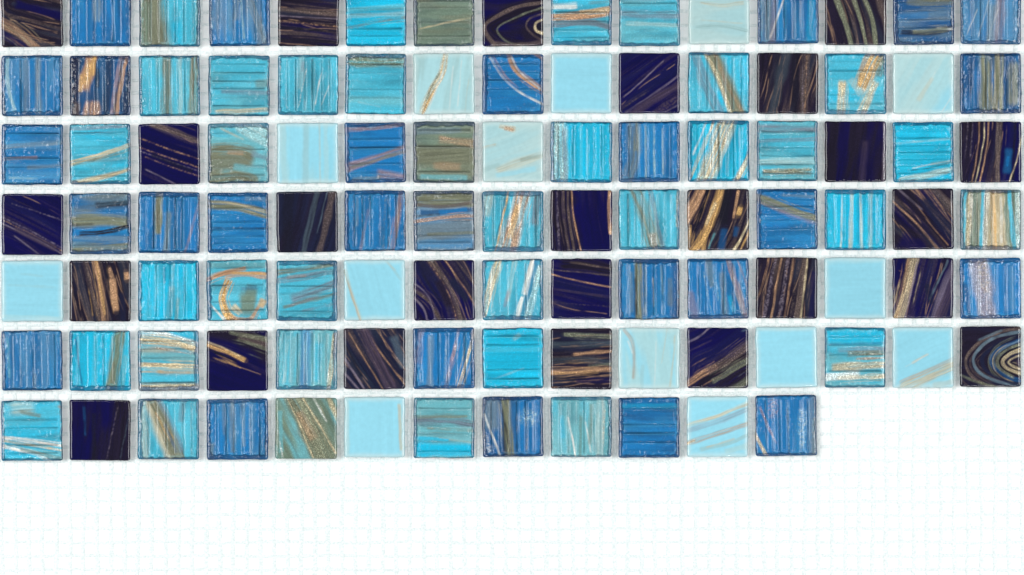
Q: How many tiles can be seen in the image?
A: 102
